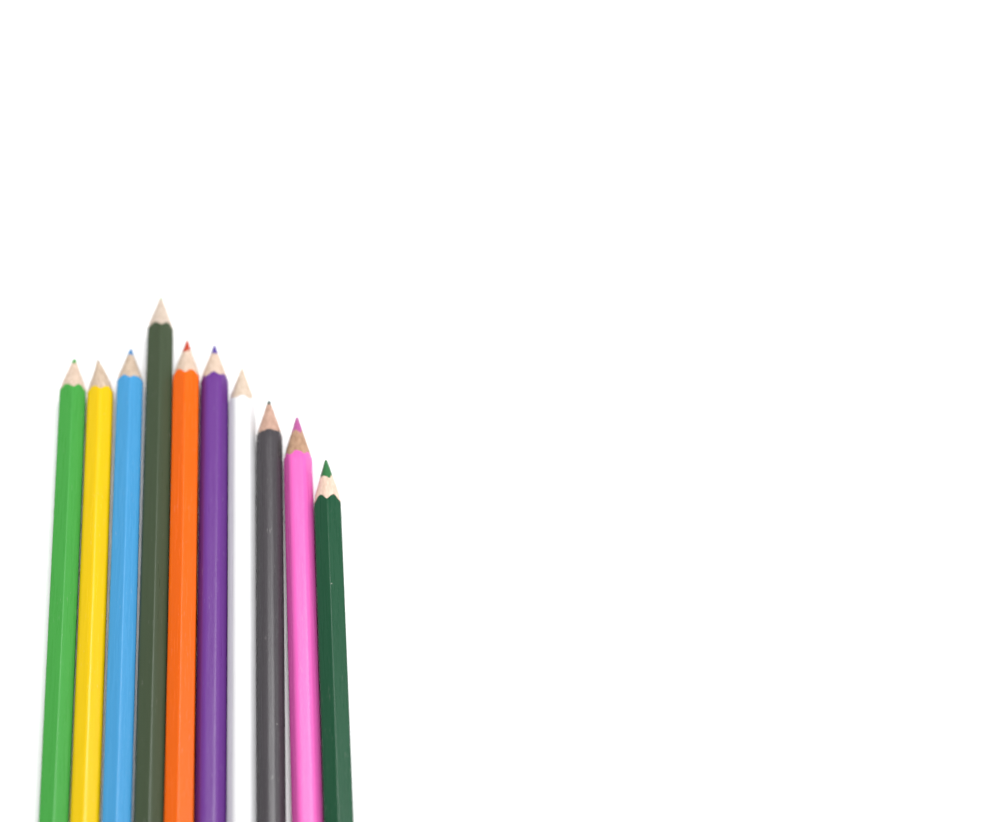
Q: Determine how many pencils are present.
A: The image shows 10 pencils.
